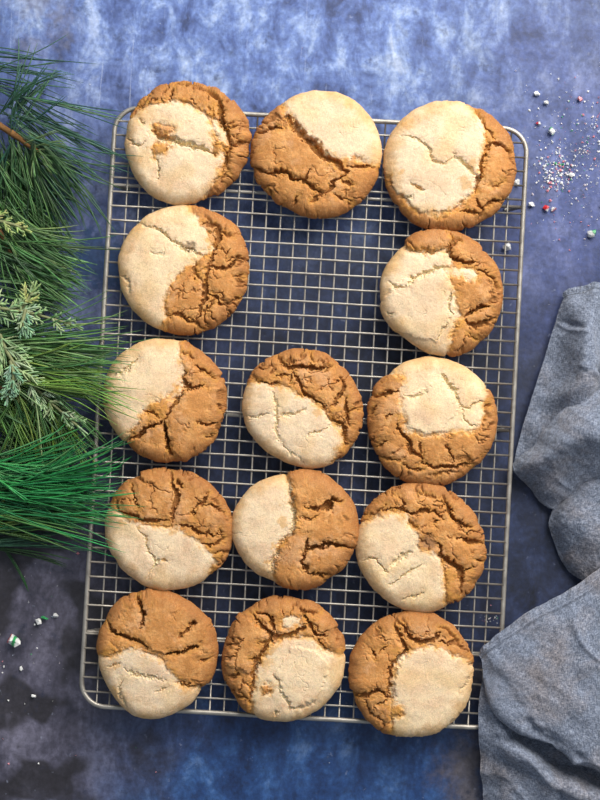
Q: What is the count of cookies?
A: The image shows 14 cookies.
